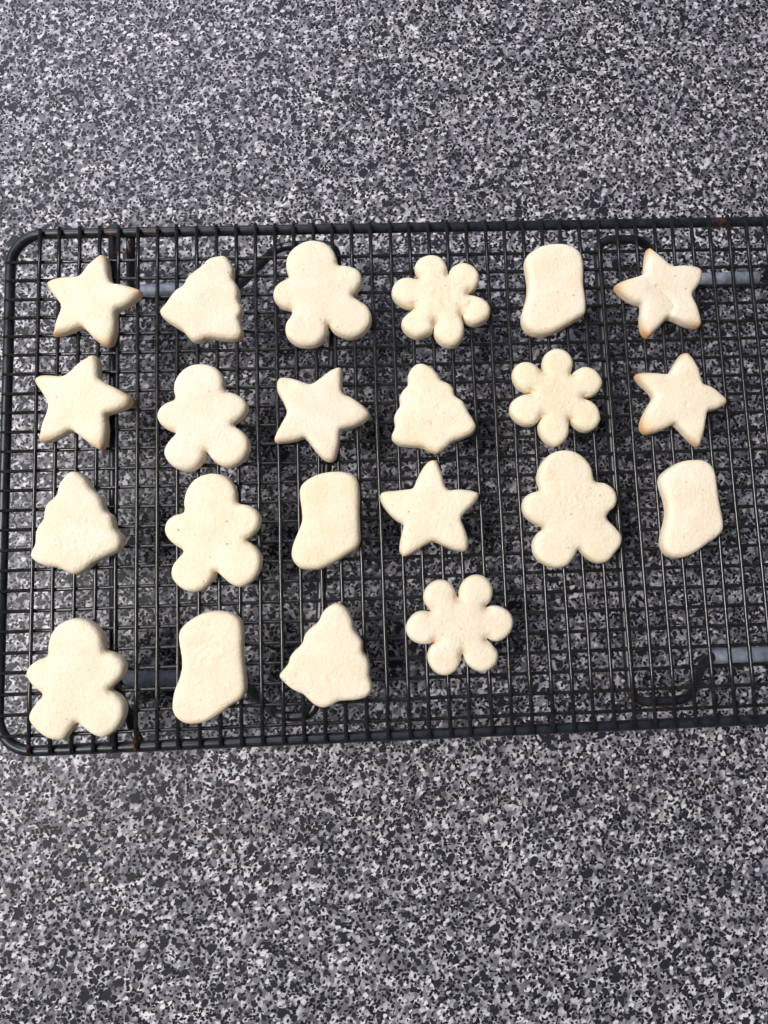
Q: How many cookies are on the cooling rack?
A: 22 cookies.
